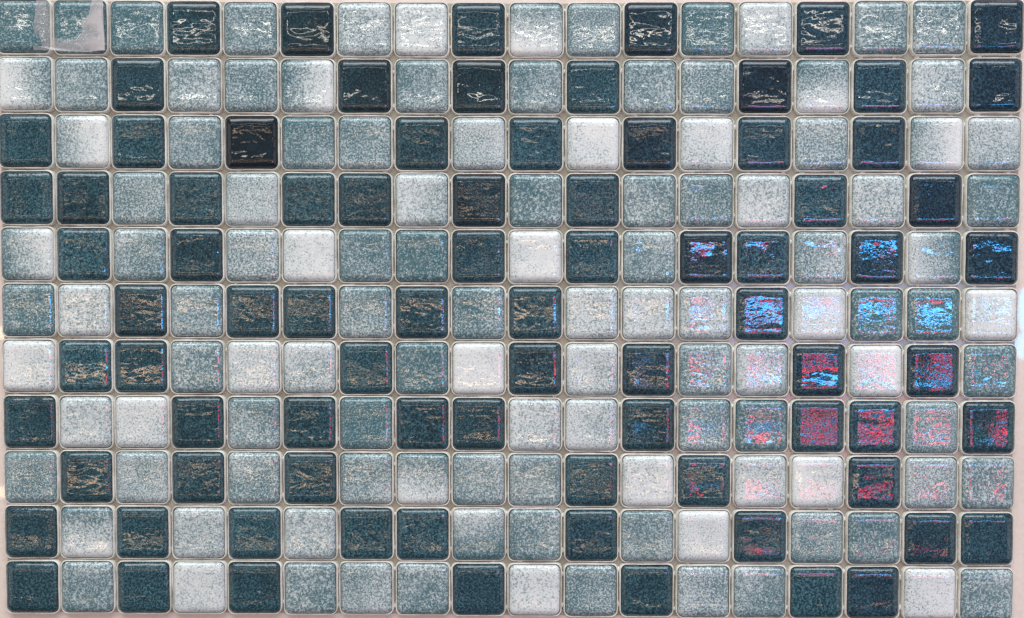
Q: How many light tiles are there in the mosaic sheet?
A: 116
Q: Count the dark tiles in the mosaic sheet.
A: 82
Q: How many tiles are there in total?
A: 198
